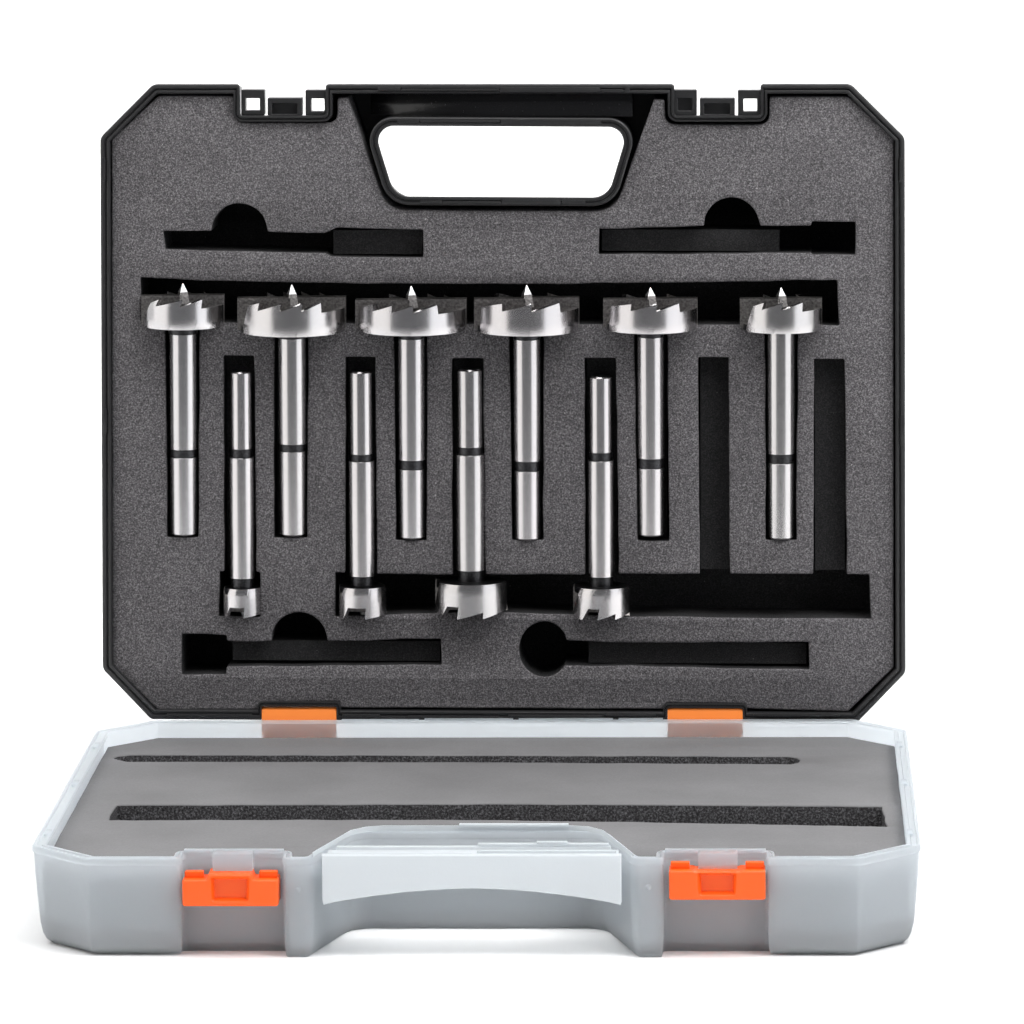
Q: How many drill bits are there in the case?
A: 10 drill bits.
